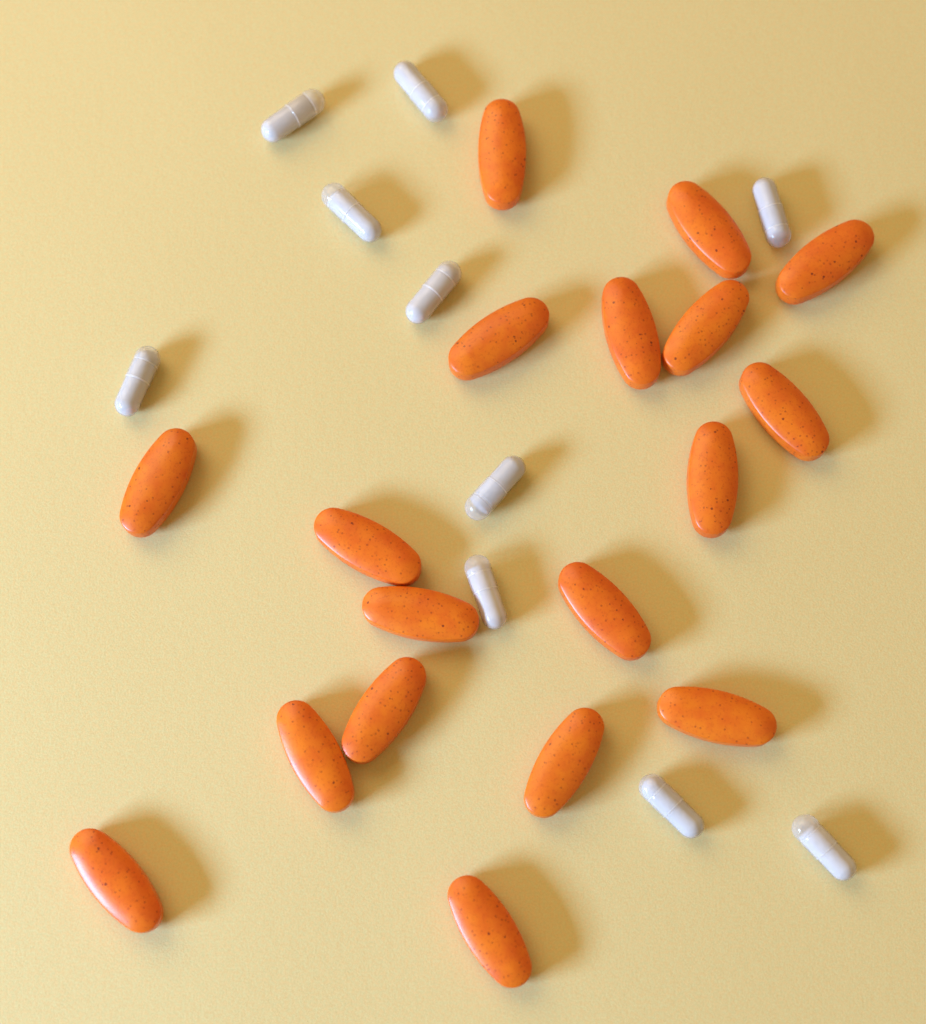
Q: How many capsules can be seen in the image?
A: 10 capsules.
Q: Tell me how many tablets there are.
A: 18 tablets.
